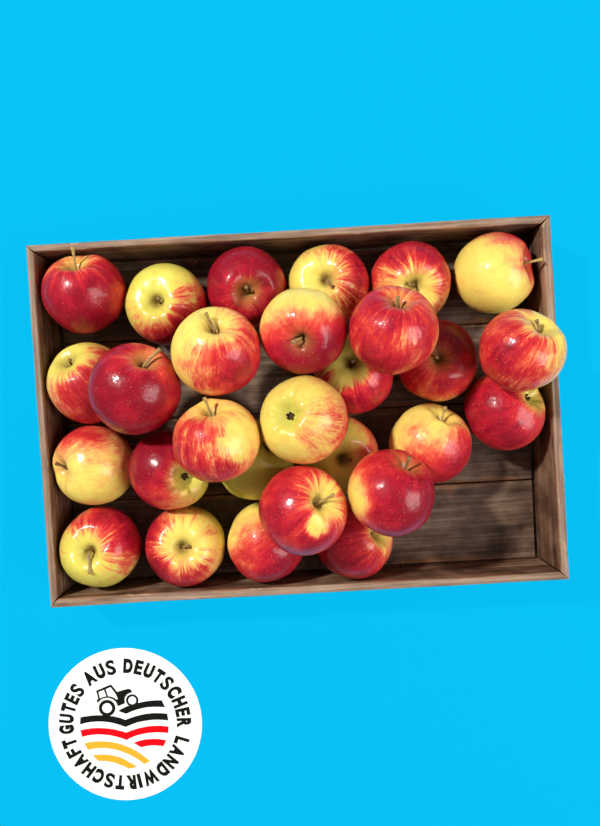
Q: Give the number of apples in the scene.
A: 28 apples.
